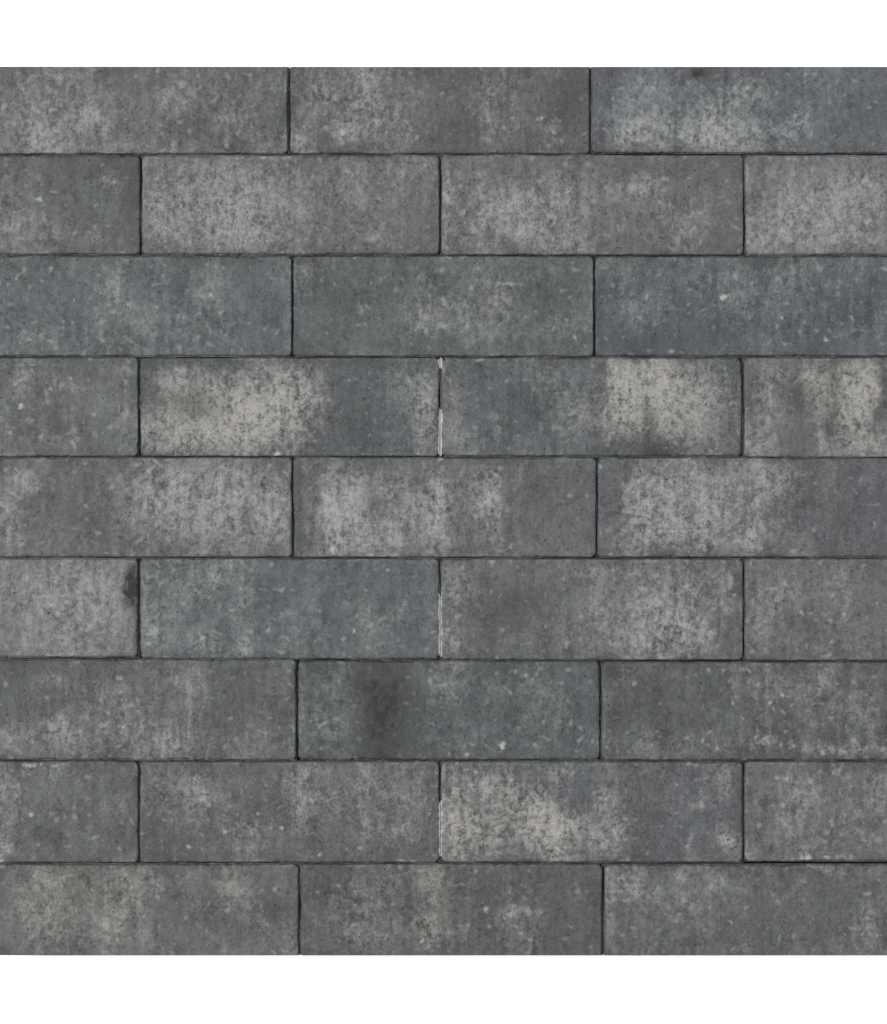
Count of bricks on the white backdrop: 31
